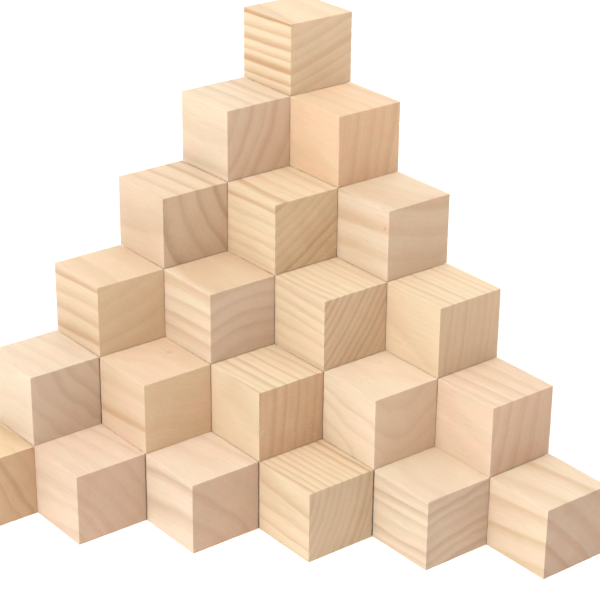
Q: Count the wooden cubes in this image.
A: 21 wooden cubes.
